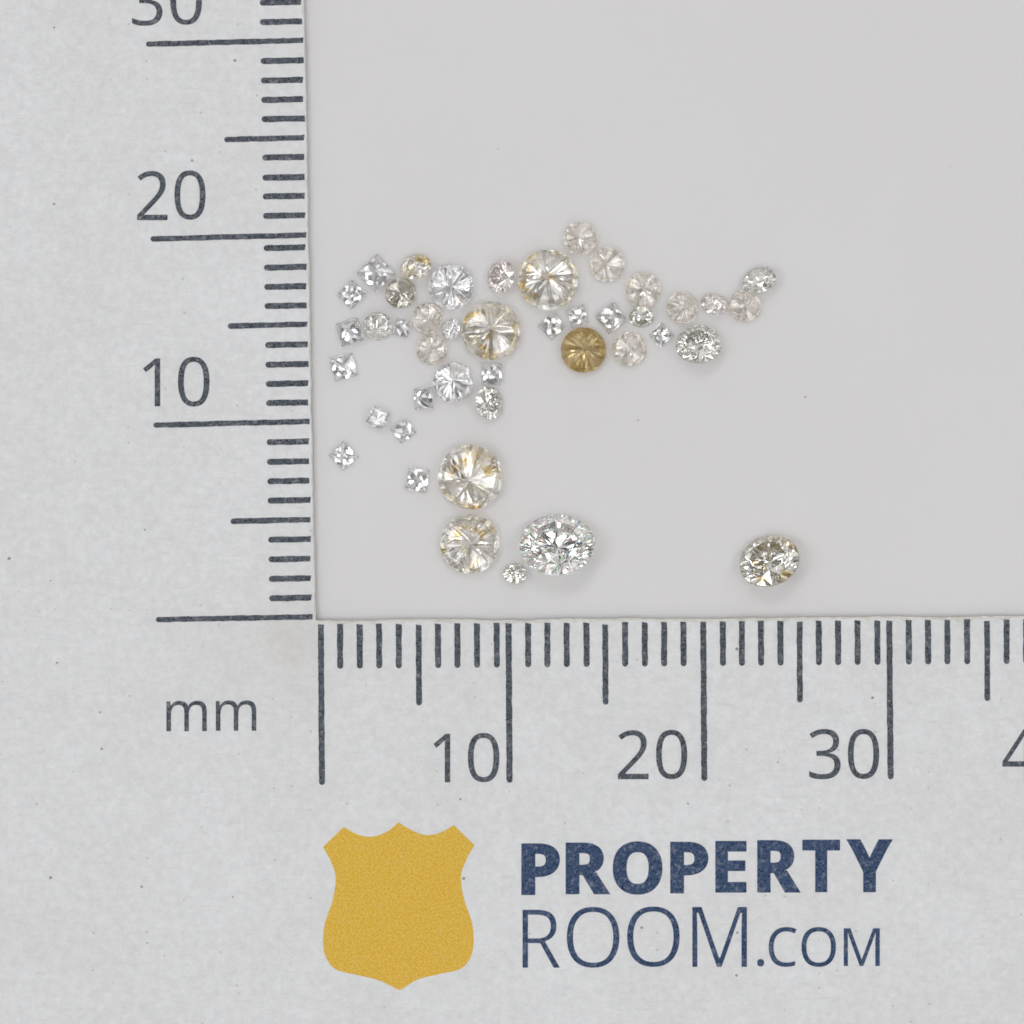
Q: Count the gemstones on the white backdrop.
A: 43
